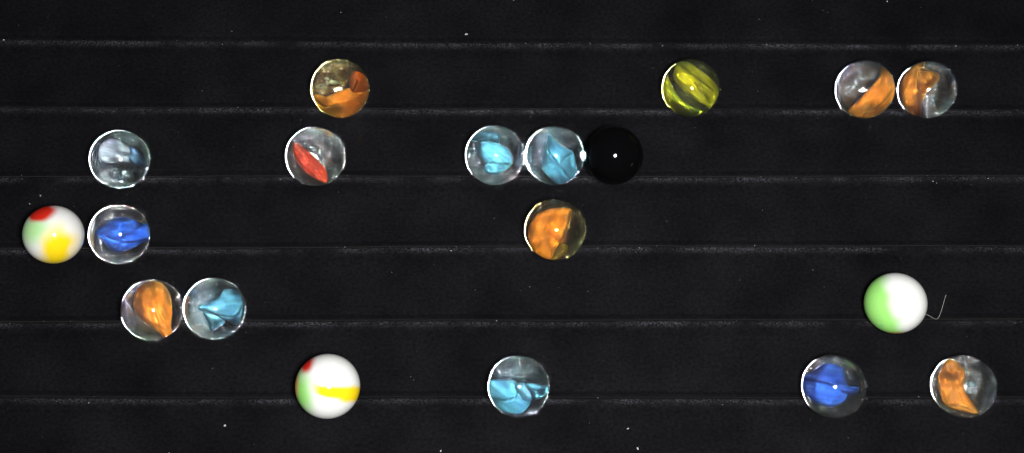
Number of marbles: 19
